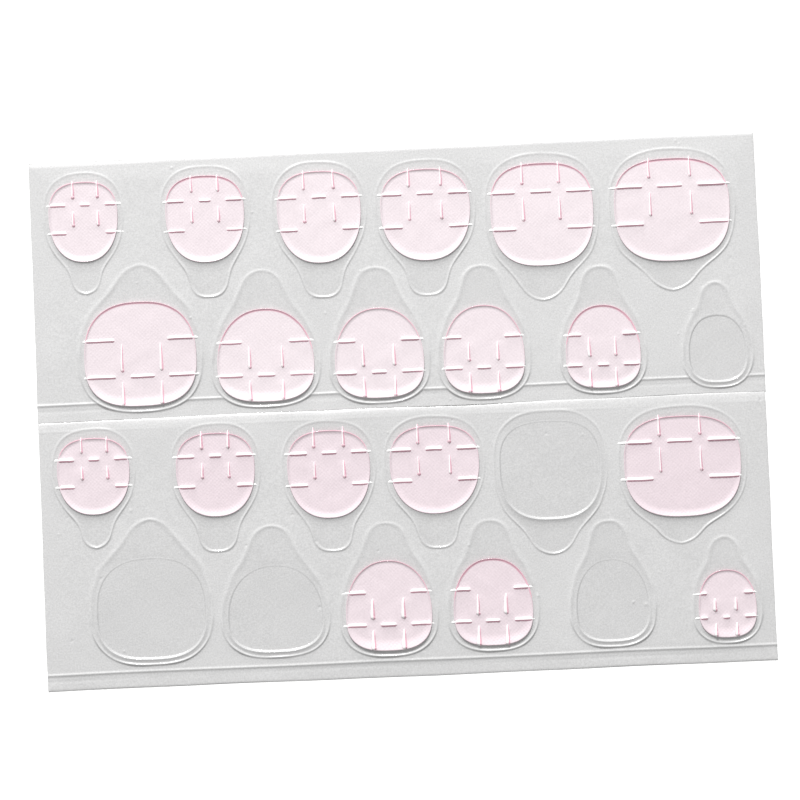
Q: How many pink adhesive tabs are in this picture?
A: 19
